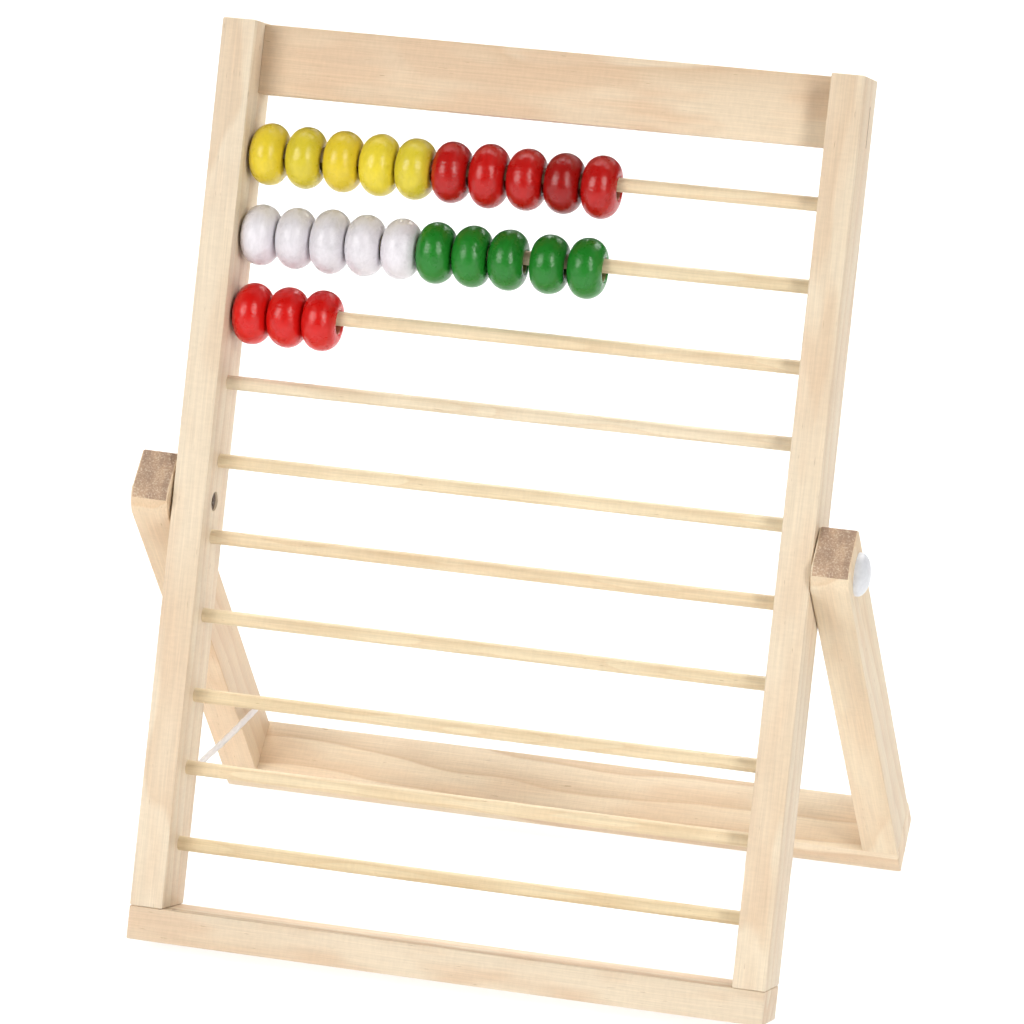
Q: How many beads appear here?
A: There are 23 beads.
